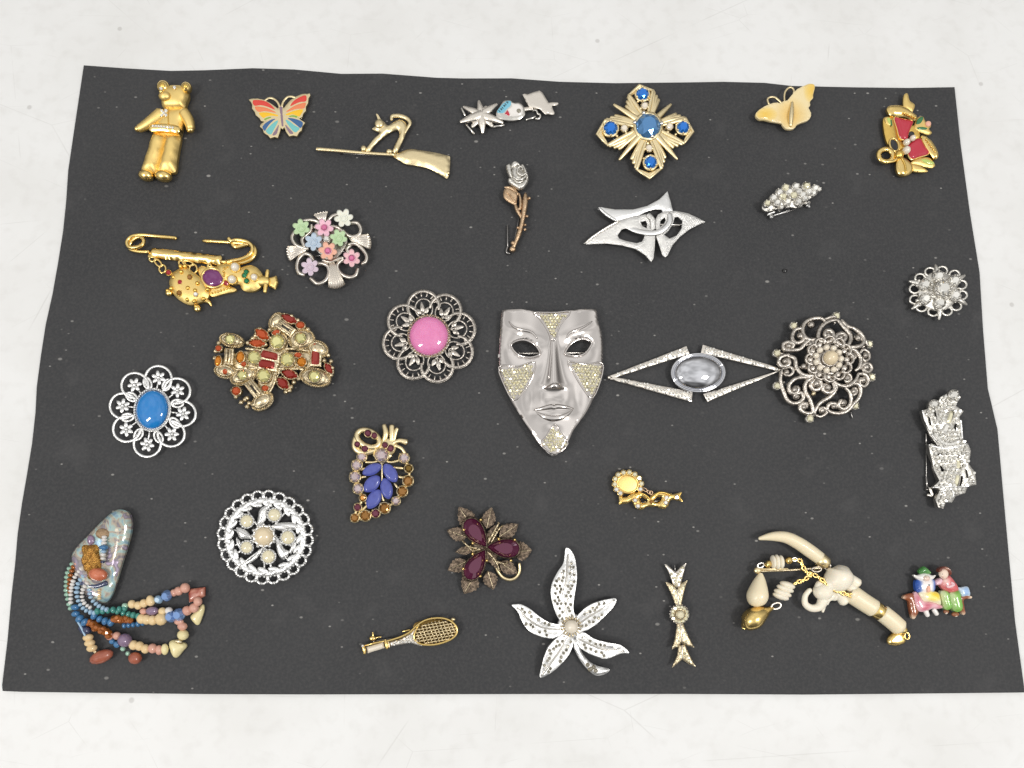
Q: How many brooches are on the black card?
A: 30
